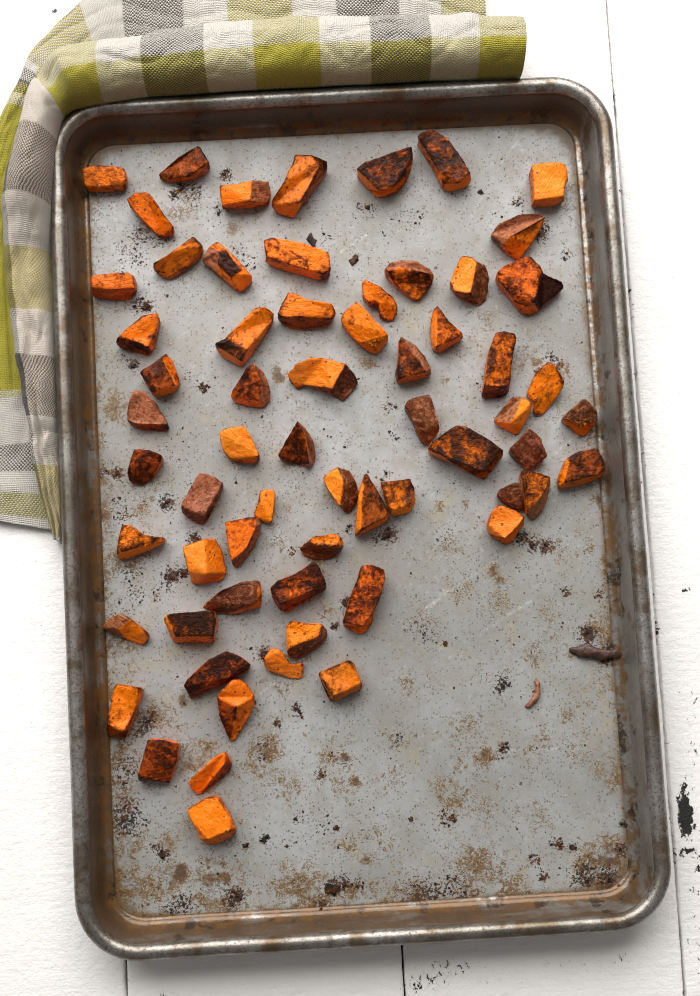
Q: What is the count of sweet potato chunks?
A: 64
